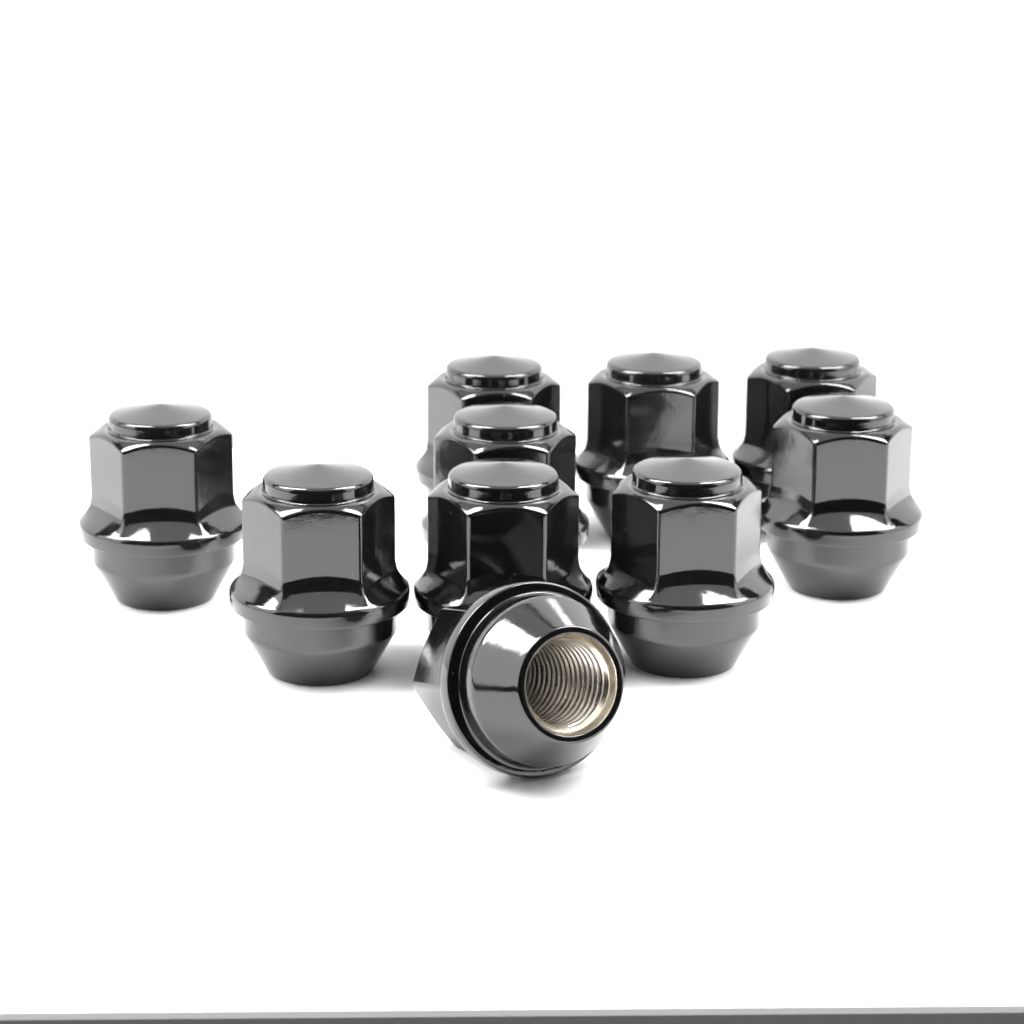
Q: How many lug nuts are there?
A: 10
